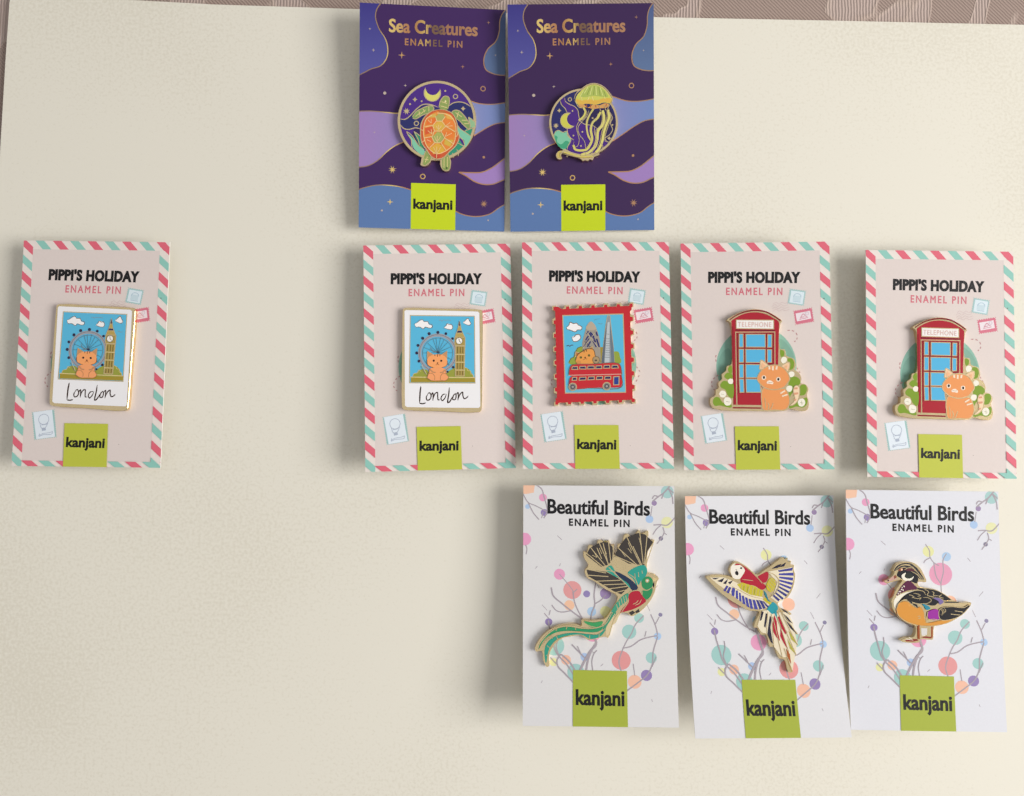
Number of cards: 10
